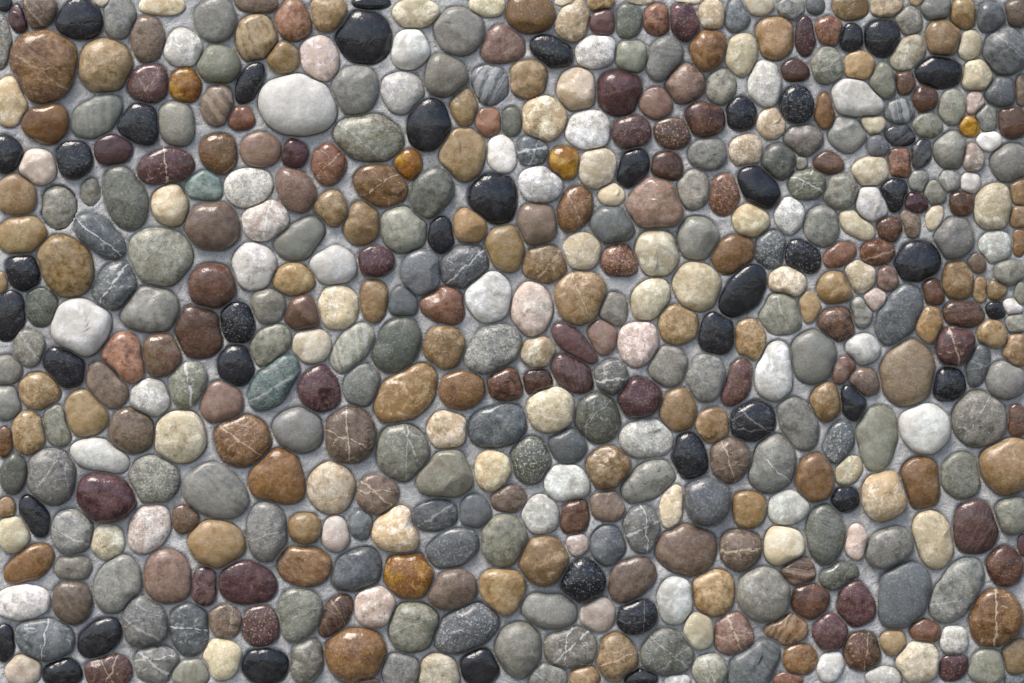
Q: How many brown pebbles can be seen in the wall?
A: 194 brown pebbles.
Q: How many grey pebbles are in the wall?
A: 147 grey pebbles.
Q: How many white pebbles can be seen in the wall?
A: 106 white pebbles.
